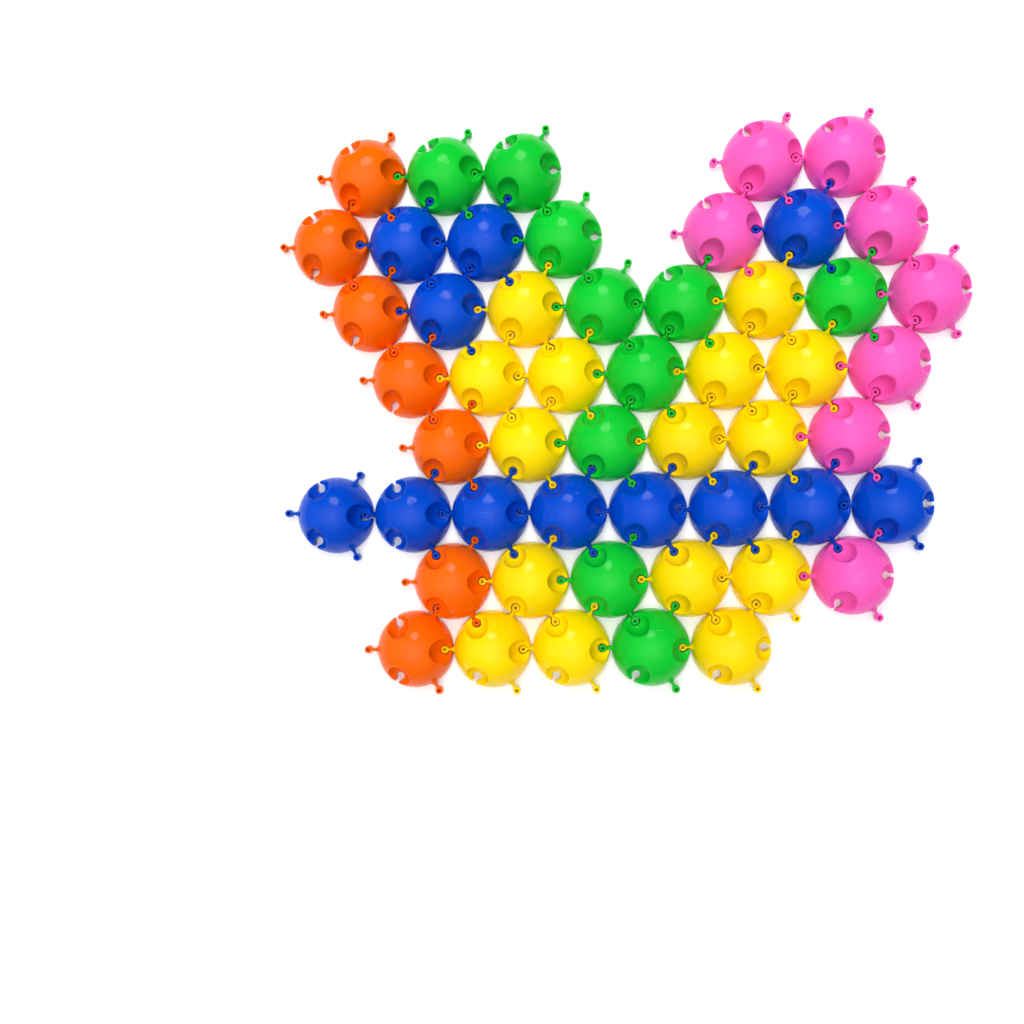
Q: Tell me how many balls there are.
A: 52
